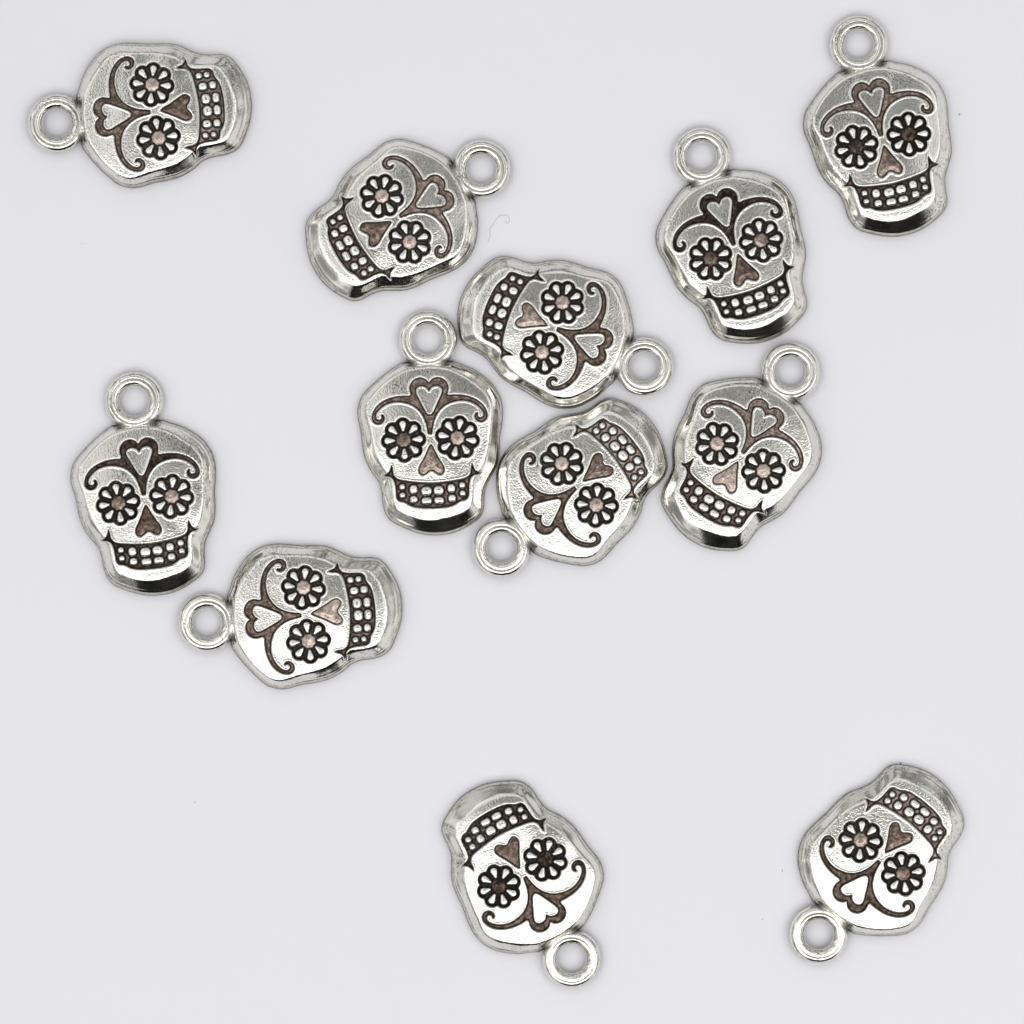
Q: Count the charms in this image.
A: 12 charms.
